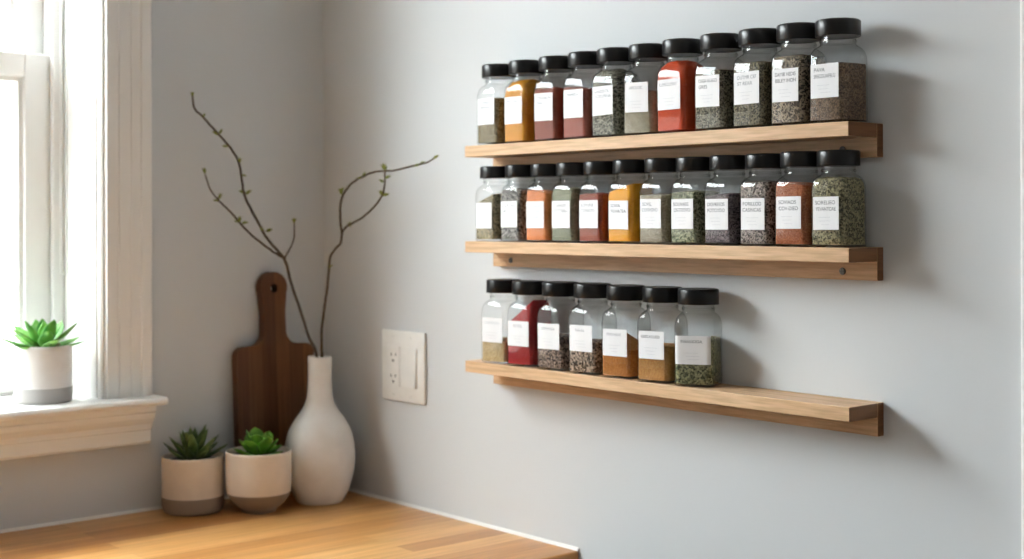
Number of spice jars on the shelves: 30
